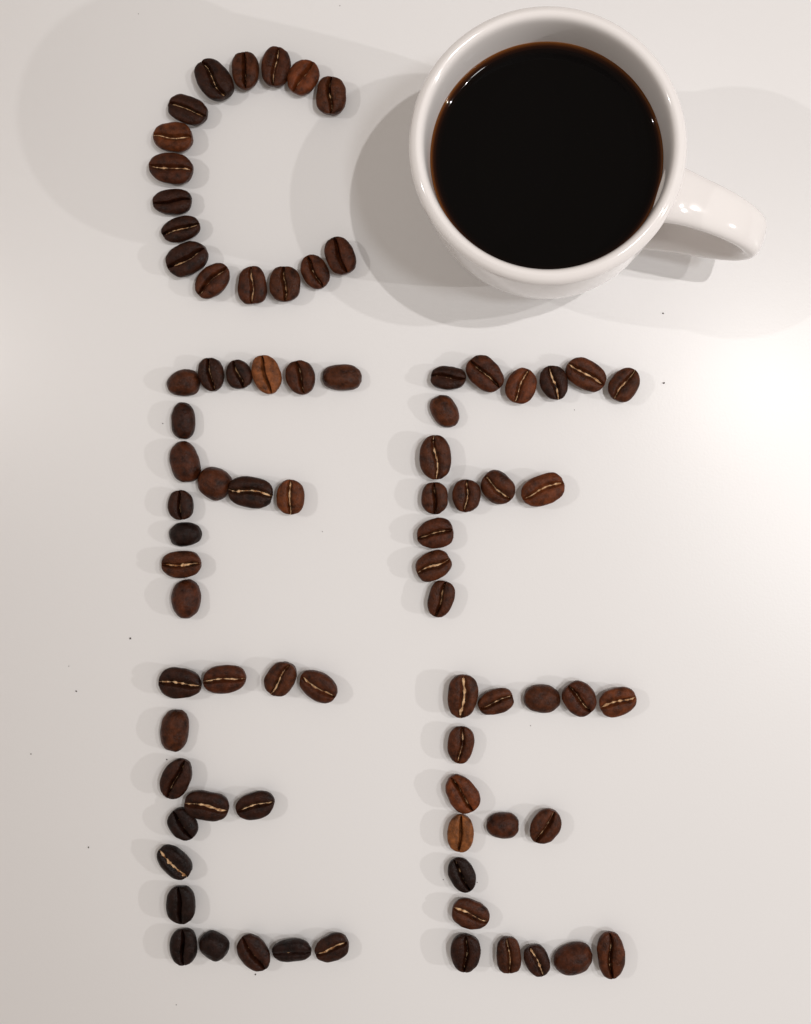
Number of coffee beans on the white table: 79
